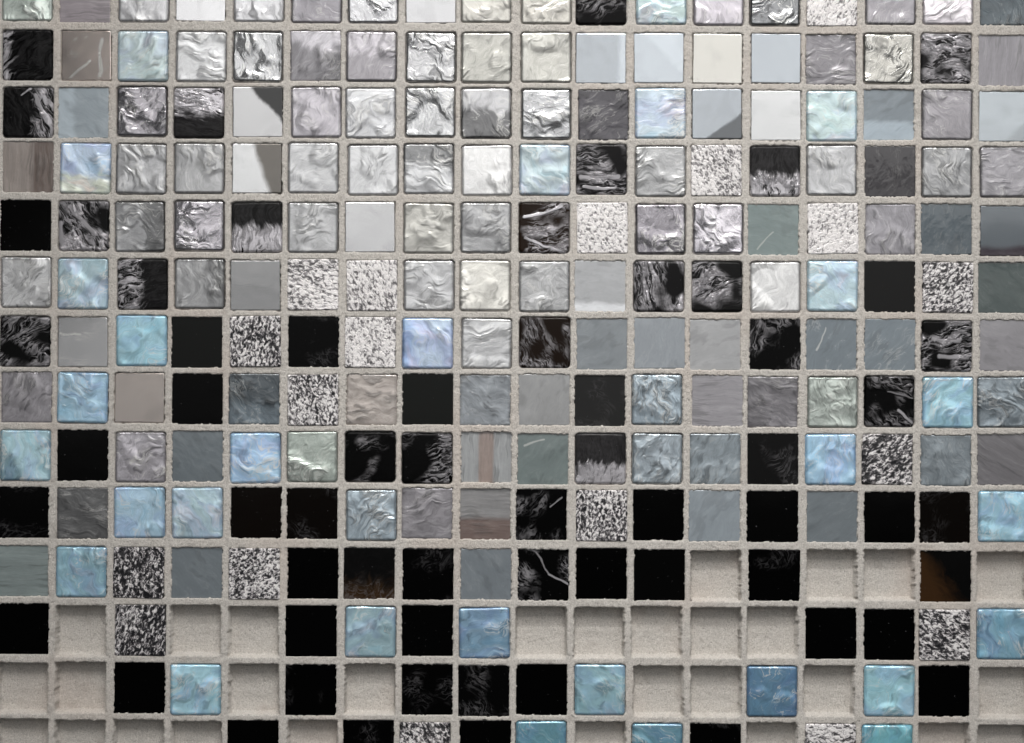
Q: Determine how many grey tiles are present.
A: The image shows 115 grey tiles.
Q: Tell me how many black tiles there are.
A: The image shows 61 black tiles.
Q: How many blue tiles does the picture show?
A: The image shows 29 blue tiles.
